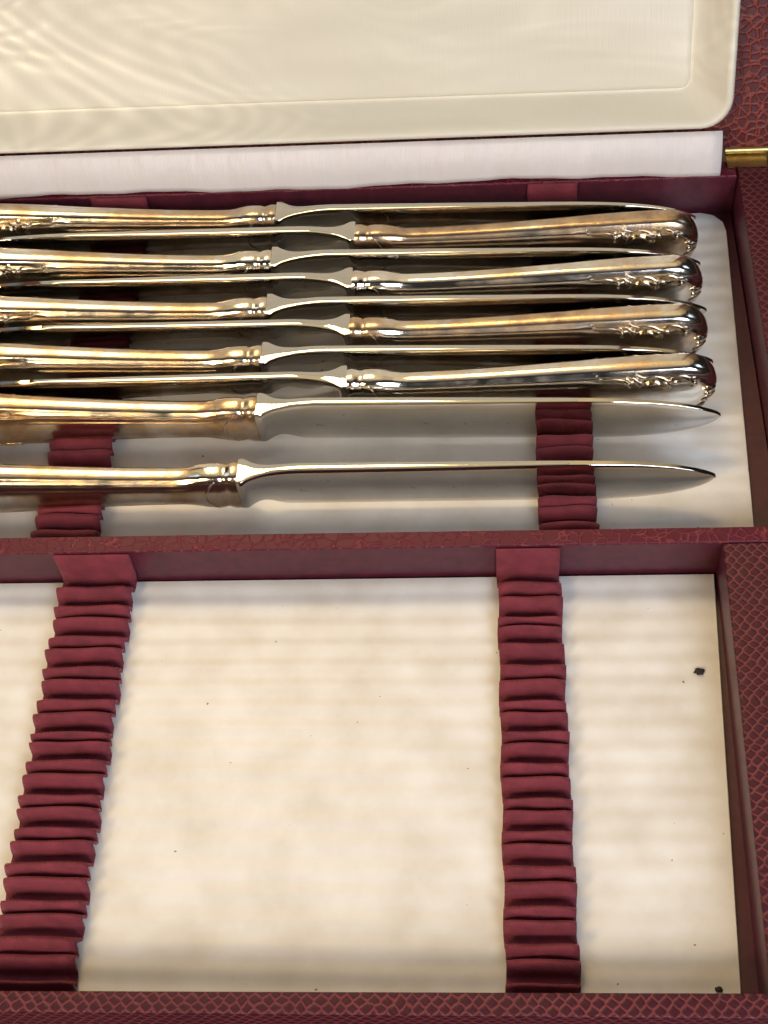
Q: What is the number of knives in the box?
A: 10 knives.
